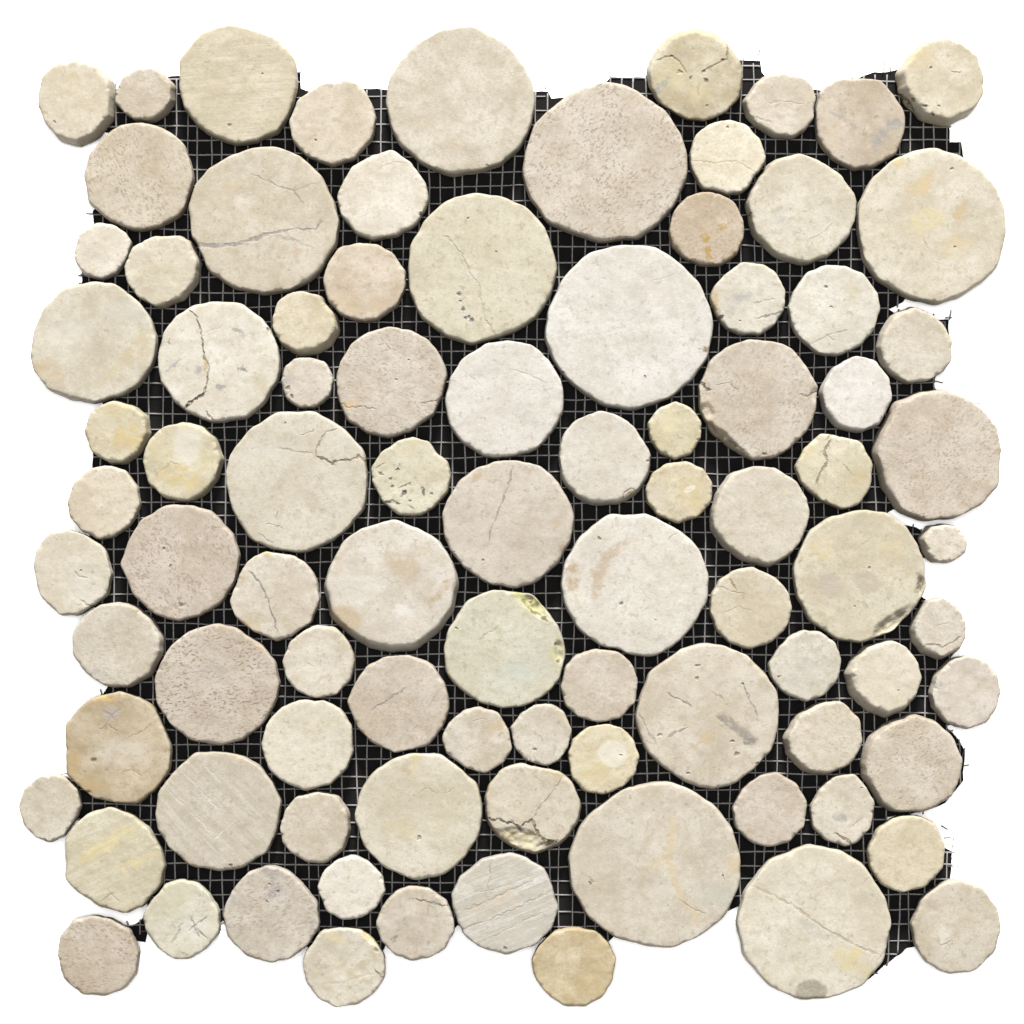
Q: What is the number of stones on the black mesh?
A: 91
